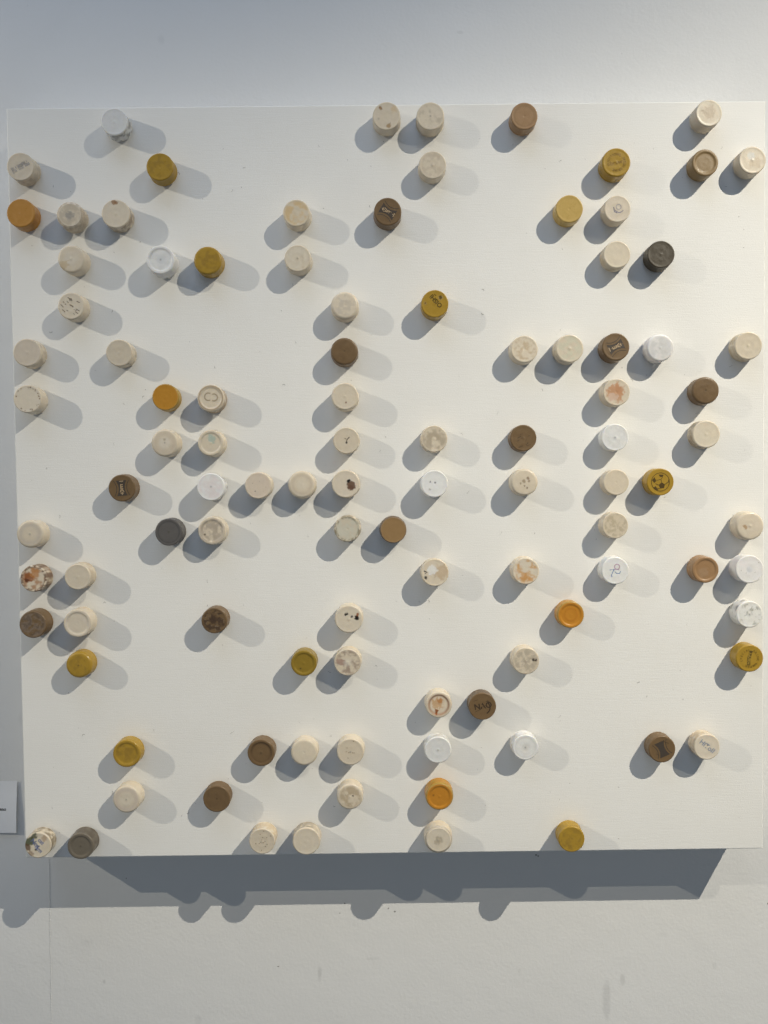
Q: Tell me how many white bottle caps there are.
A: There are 11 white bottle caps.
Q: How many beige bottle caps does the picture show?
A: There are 57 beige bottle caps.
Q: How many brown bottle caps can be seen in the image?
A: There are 19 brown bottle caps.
